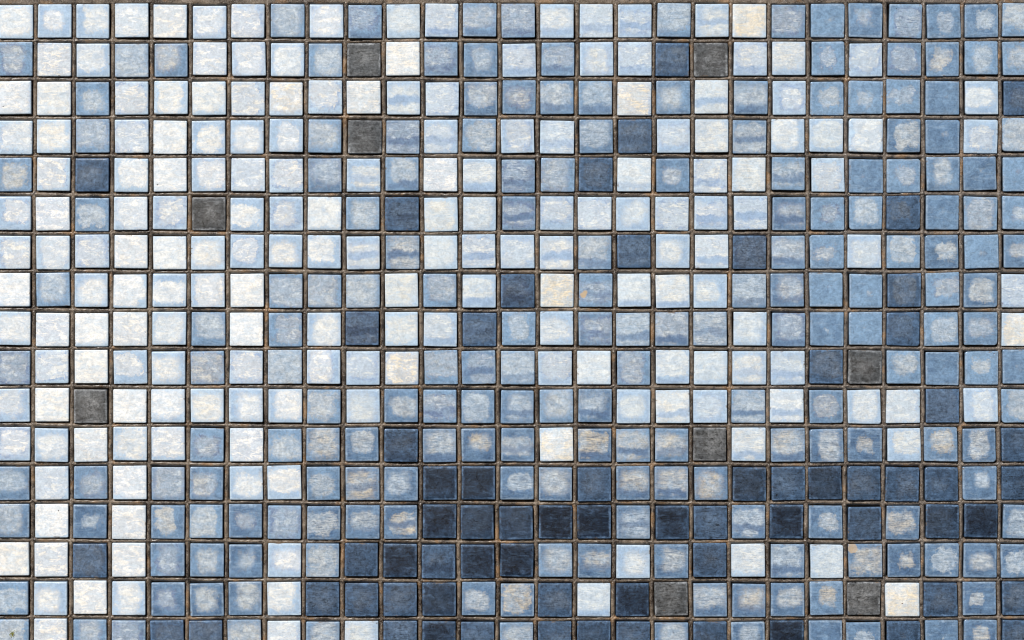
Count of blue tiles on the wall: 196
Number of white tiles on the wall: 188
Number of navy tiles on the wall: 66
